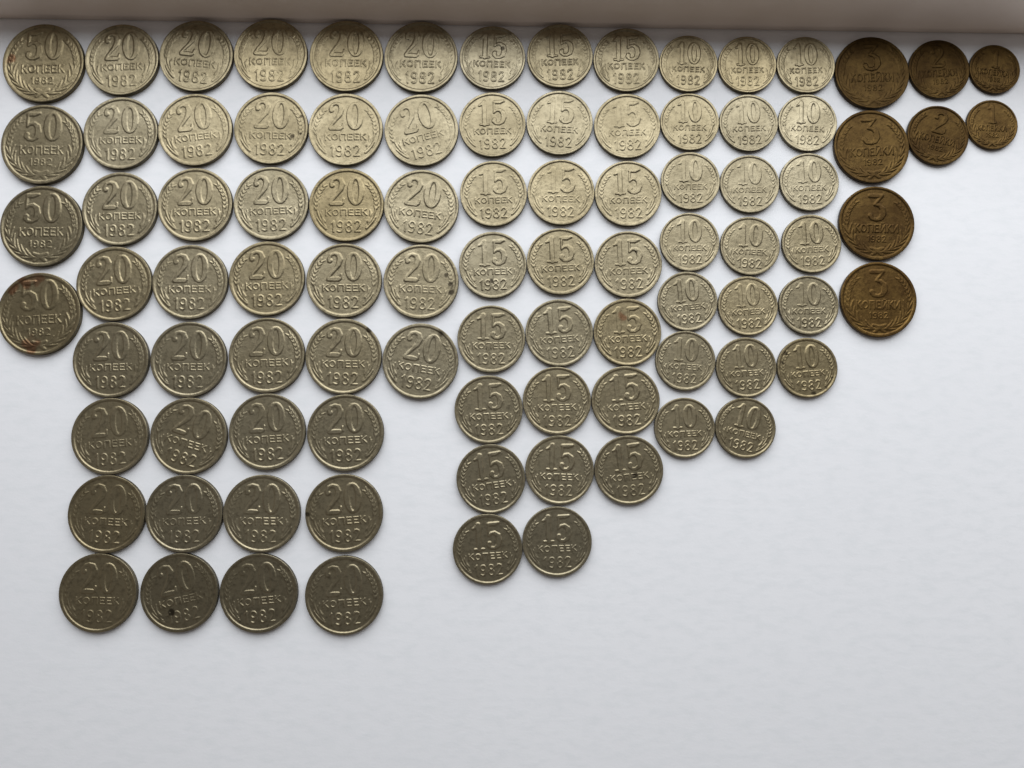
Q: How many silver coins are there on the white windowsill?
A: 84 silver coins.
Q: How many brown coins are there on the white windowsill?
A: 8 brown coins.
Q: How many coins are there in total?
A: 92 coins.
